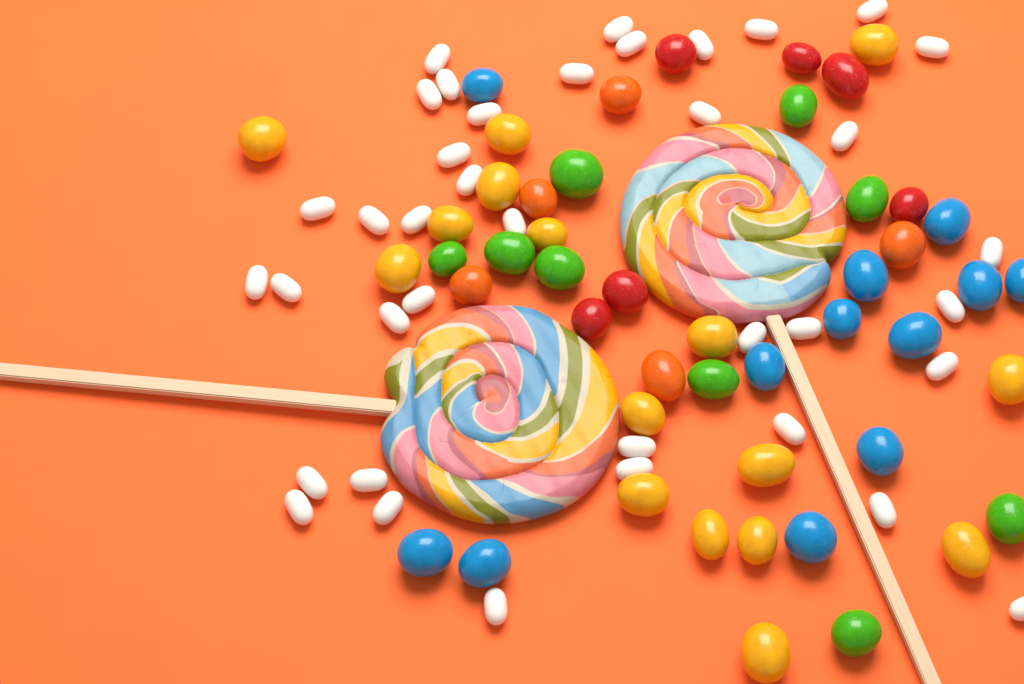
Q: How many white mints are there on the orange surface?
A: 38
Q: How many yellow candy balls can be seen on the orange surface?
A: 16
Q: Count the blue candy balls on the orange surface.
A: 12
